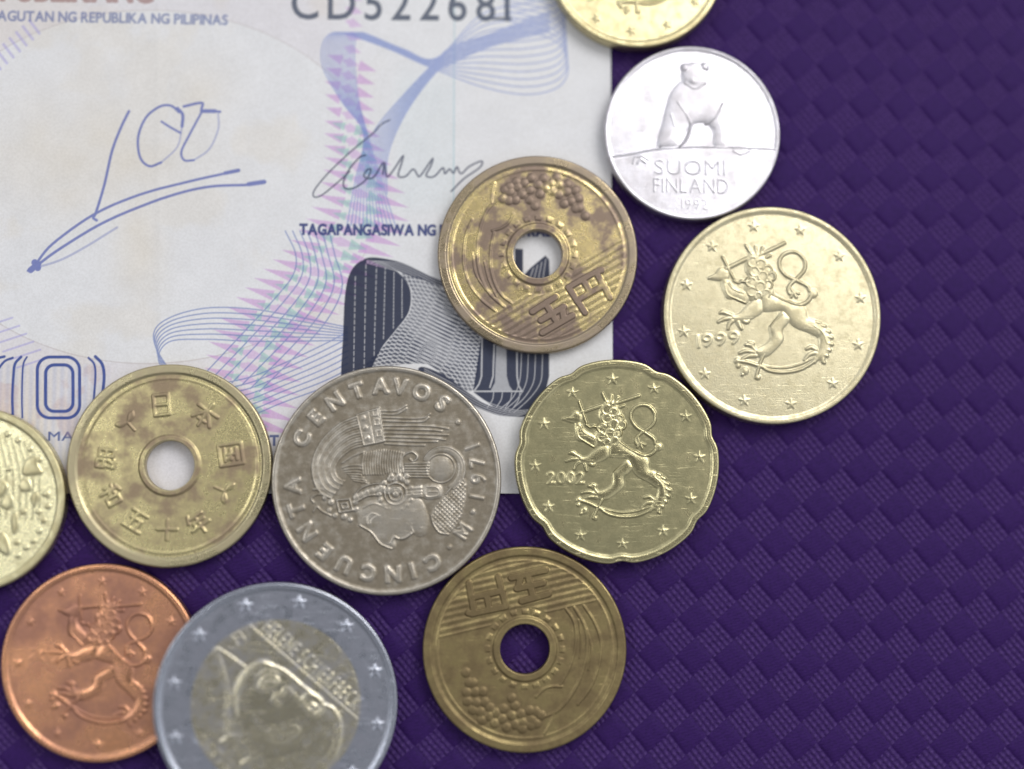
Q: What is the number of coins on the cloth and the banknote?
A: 11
